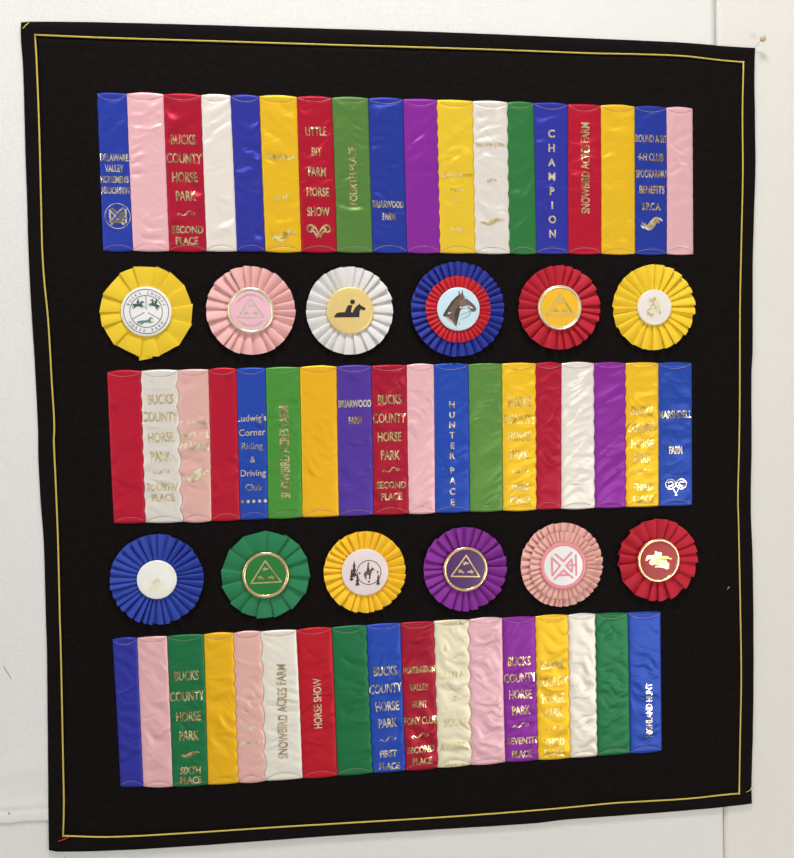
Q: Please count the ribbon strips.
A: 53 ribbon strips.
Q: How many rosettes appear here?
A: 12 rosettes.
